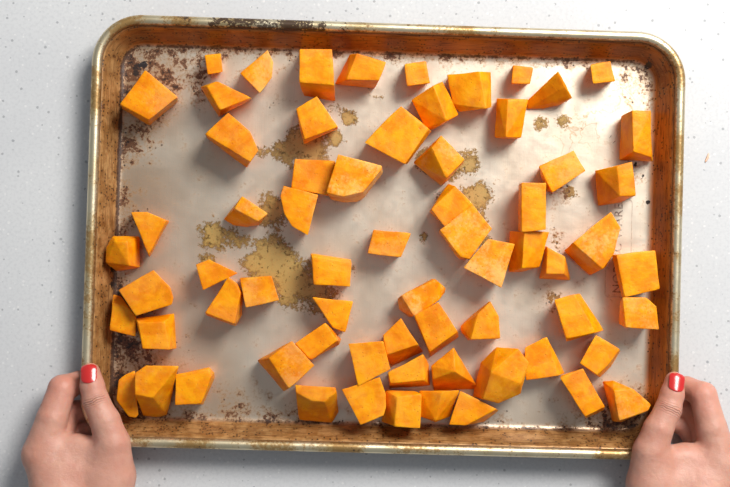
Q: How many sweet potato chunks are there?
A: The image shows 67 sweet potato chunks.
